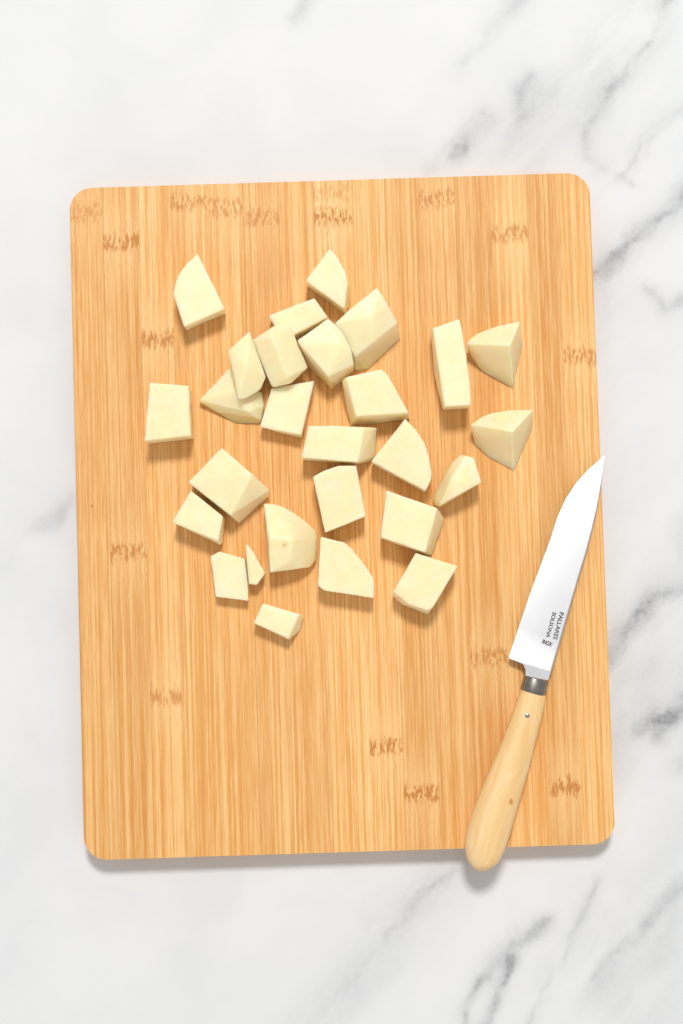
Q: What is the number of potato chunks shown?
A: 27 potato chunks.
